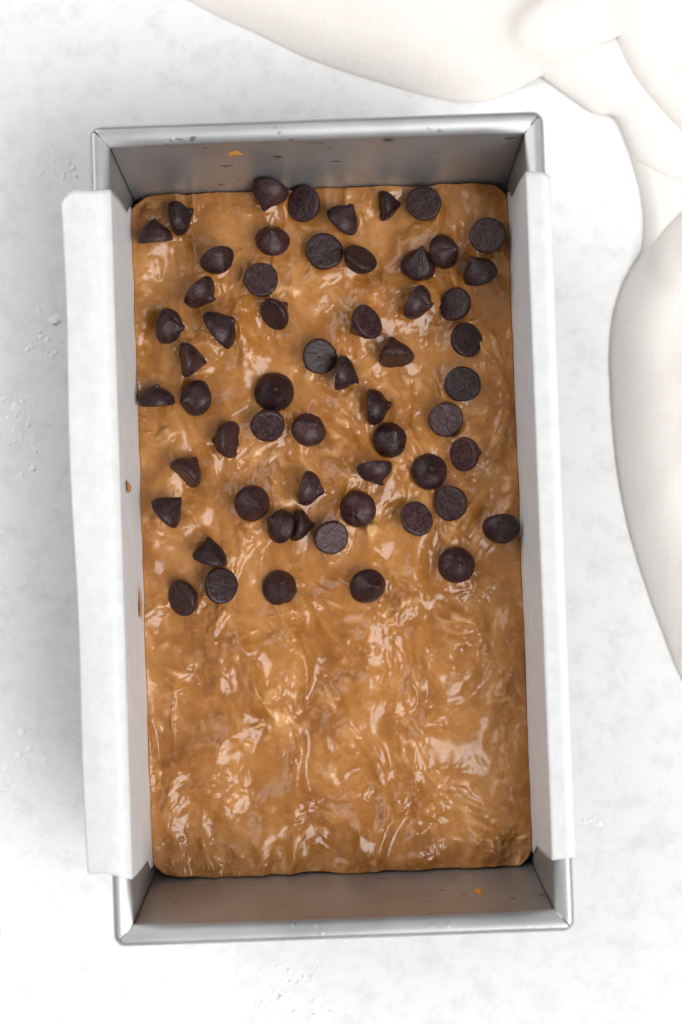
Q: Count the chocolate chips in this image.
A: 58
